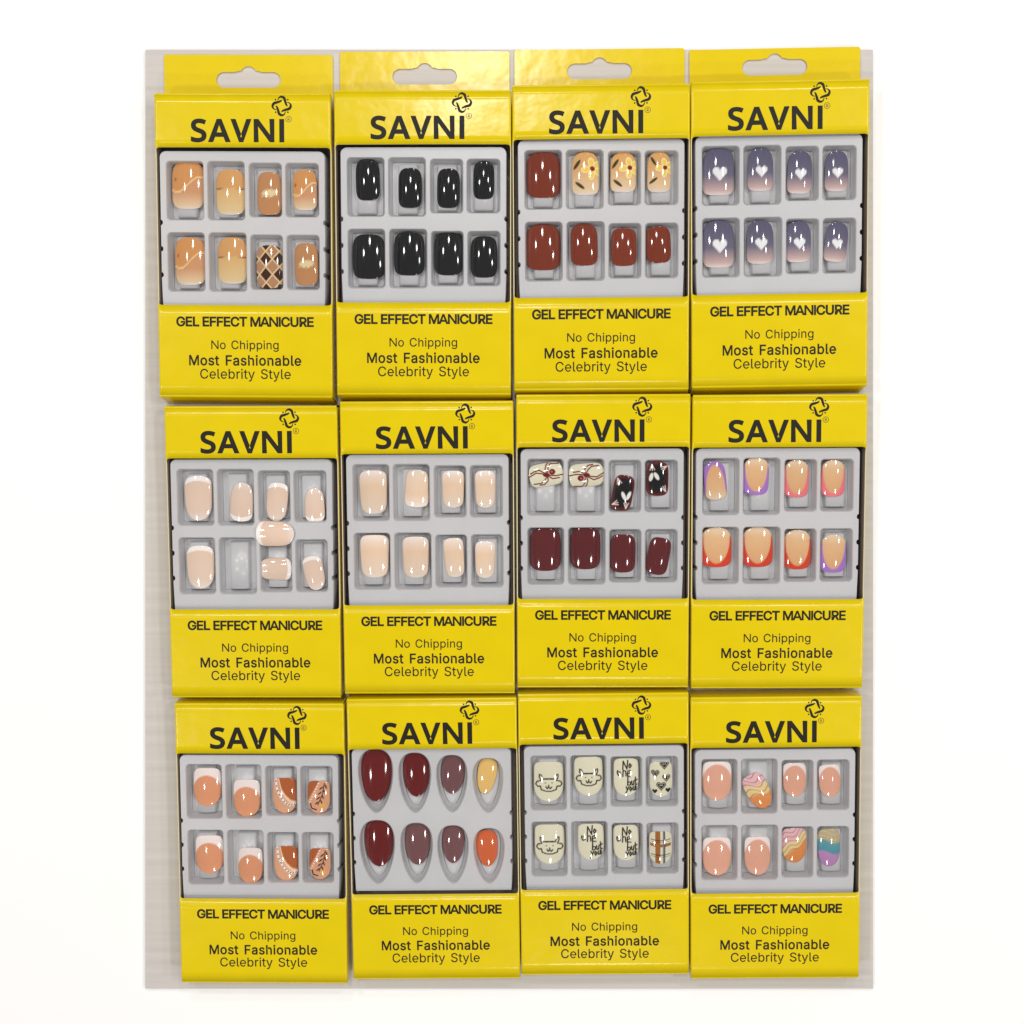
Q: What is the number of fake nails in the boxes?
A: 96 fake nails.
